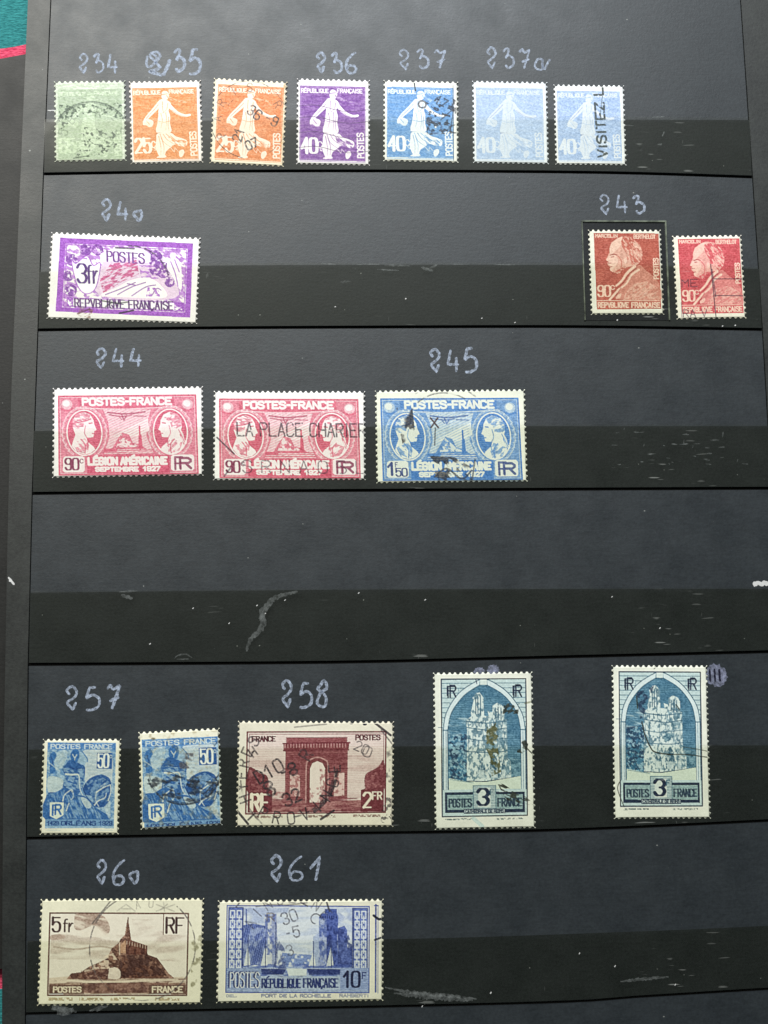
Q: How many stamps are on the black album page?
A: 20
